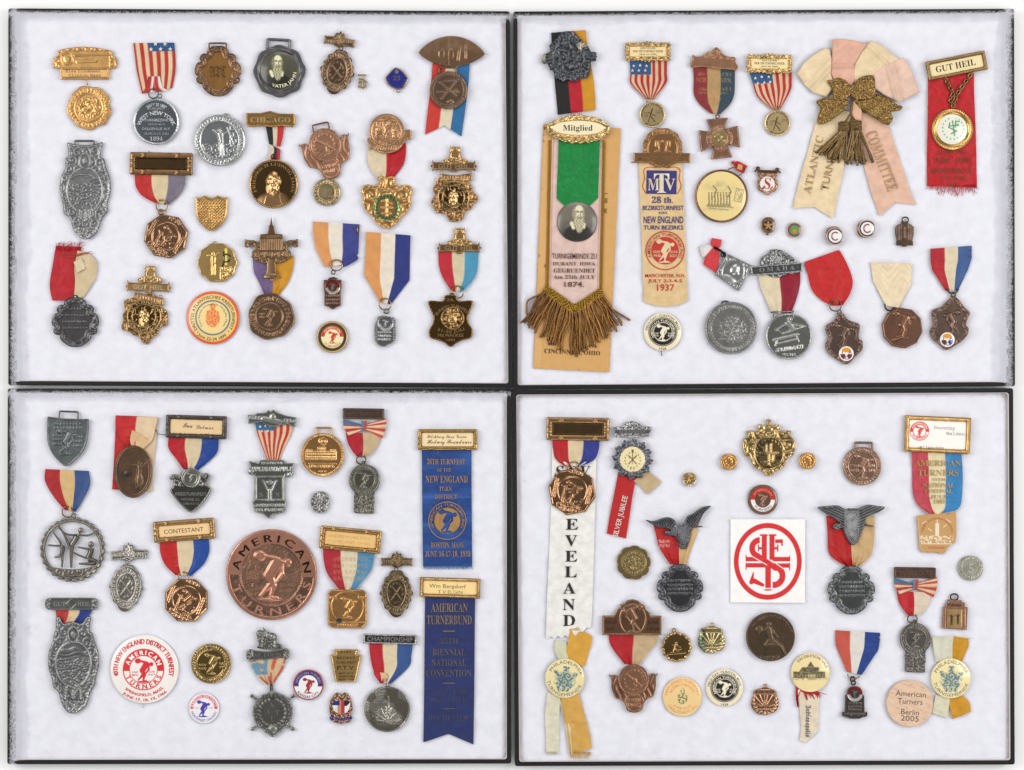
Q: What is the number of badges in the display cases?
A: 97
